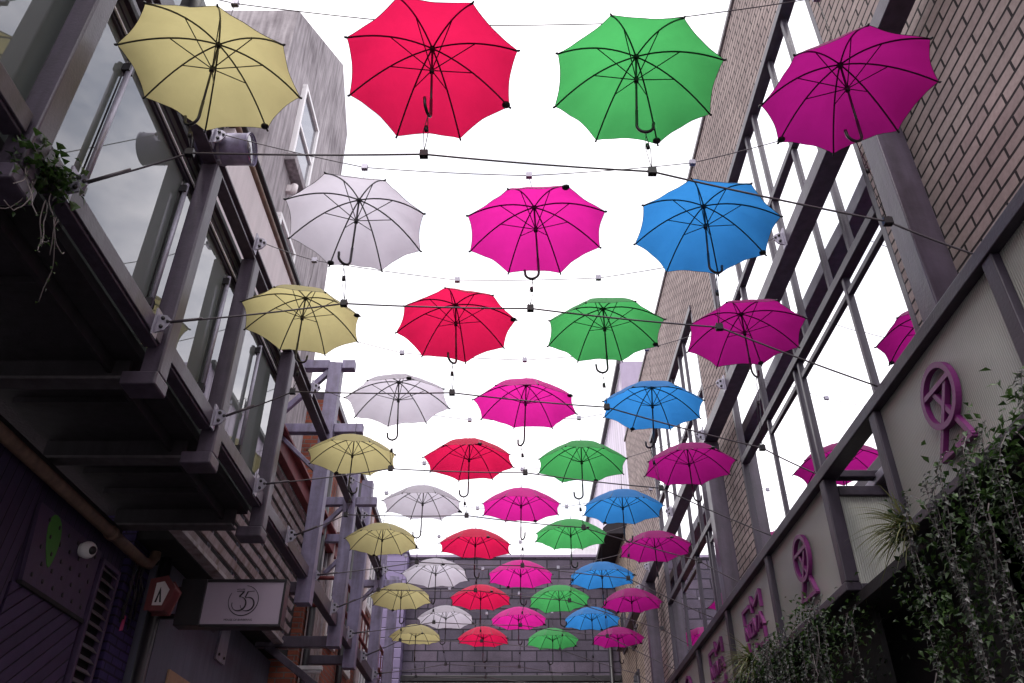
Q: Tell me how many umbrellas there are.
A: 39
